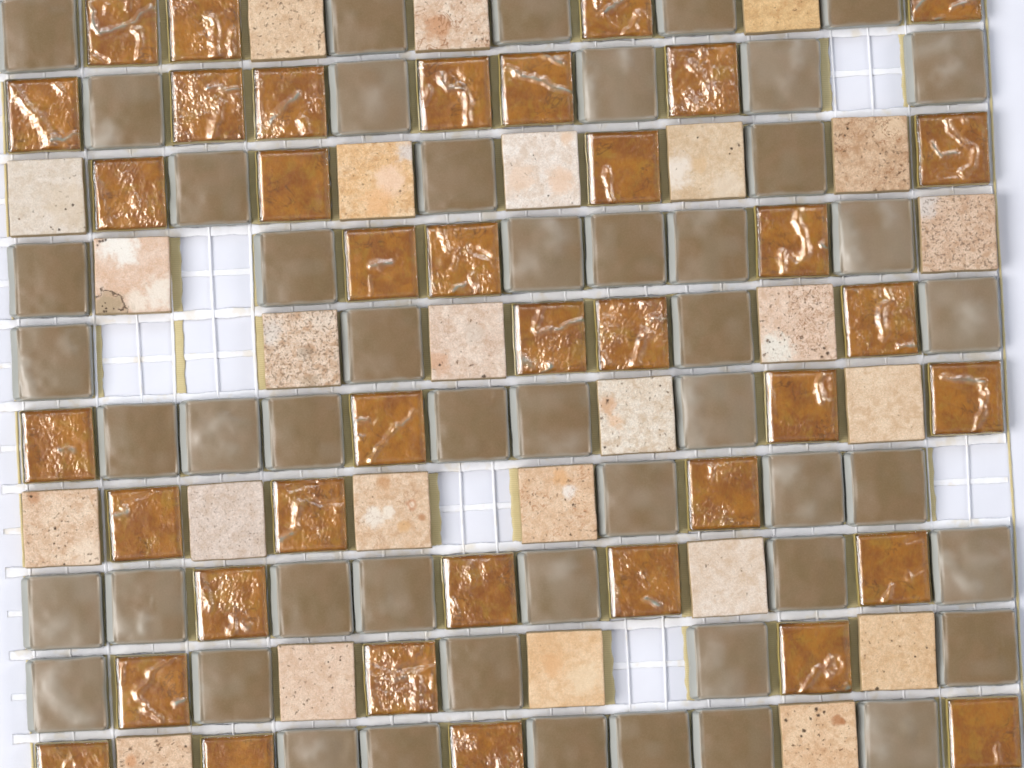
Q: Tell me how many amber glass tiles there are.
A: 38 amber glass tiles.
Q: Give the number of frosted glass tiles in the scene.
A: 50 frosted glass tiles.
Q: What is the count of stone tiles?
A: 25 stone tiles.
